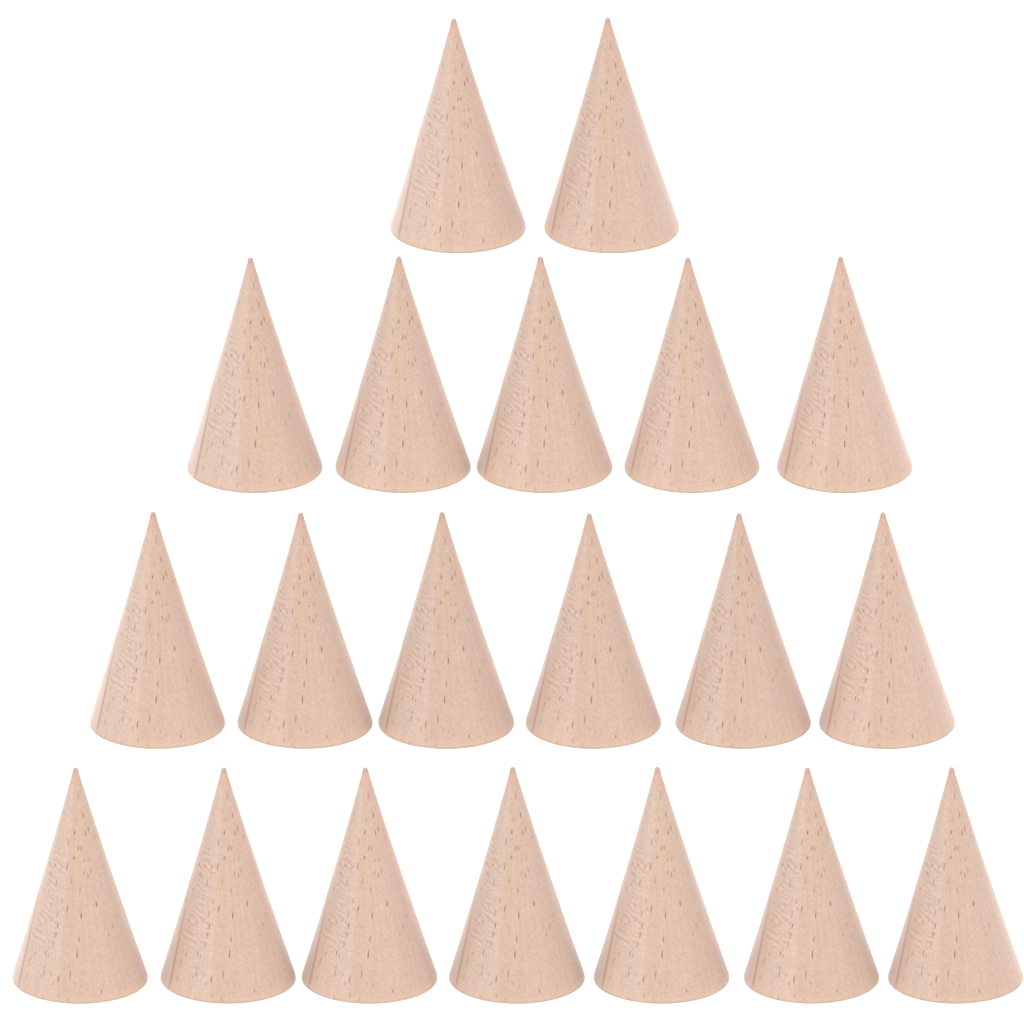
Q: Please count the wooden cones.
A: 20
